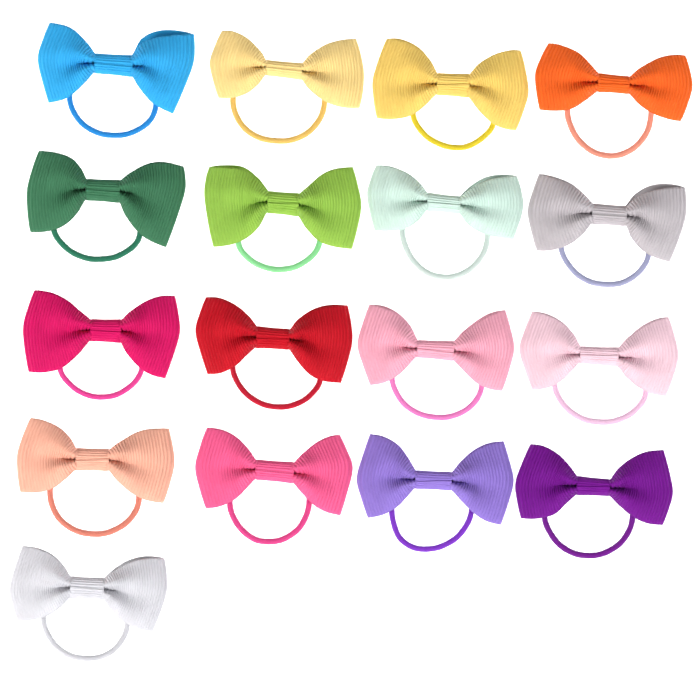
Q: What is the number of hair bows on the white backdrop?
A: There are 17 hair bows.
